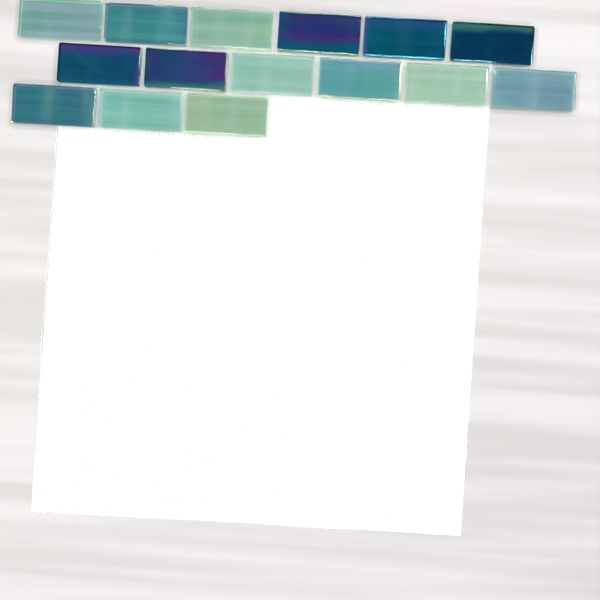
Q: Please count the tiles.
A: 15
